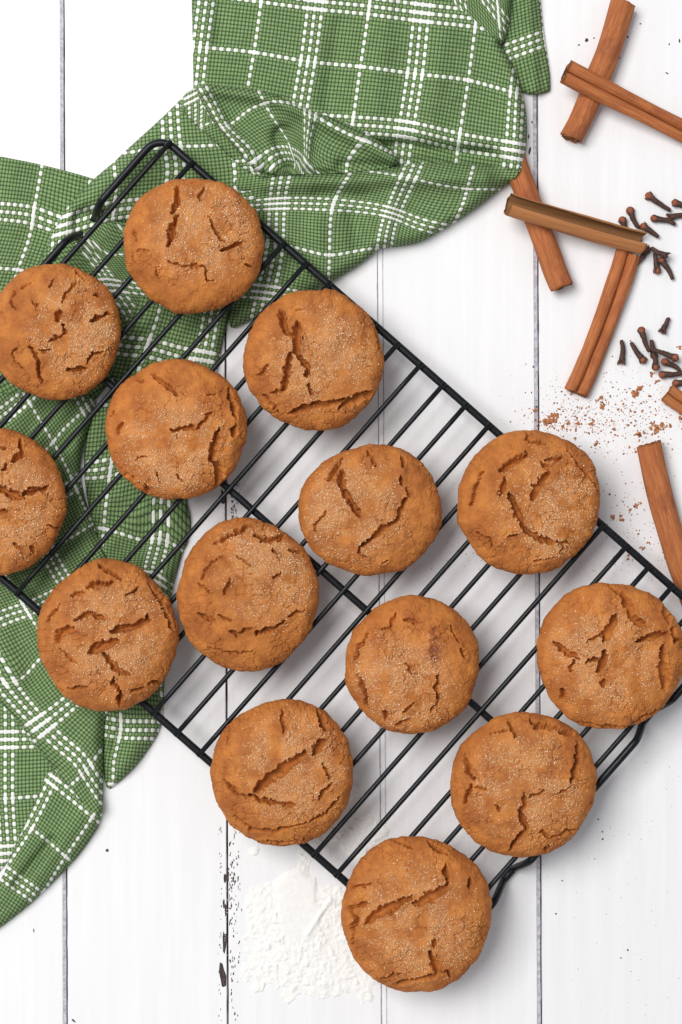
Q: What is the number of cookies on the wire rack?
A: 14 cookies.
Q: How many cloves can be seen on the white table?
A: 21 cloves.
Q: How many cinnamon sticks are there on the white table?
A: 7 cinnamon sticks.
